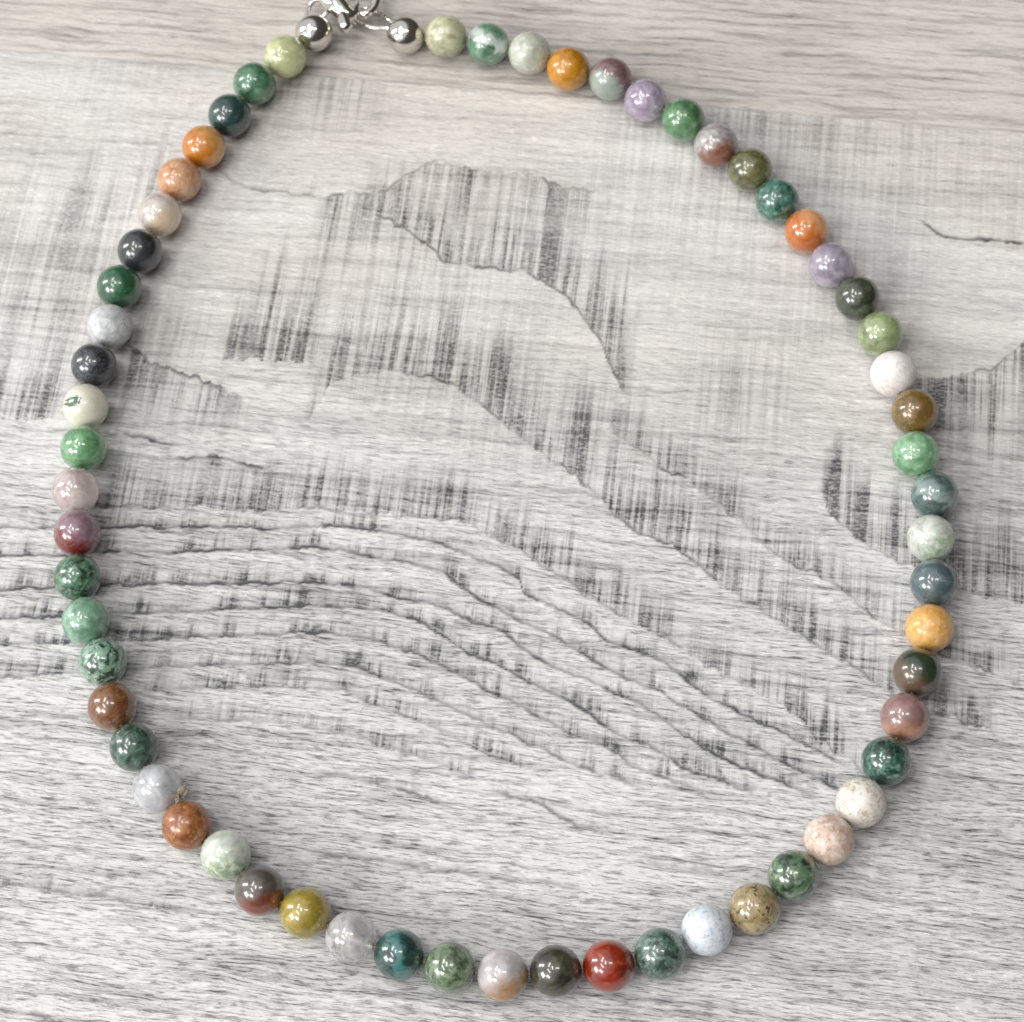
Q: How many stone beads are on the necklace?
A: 60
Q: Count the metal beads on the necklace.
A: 2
